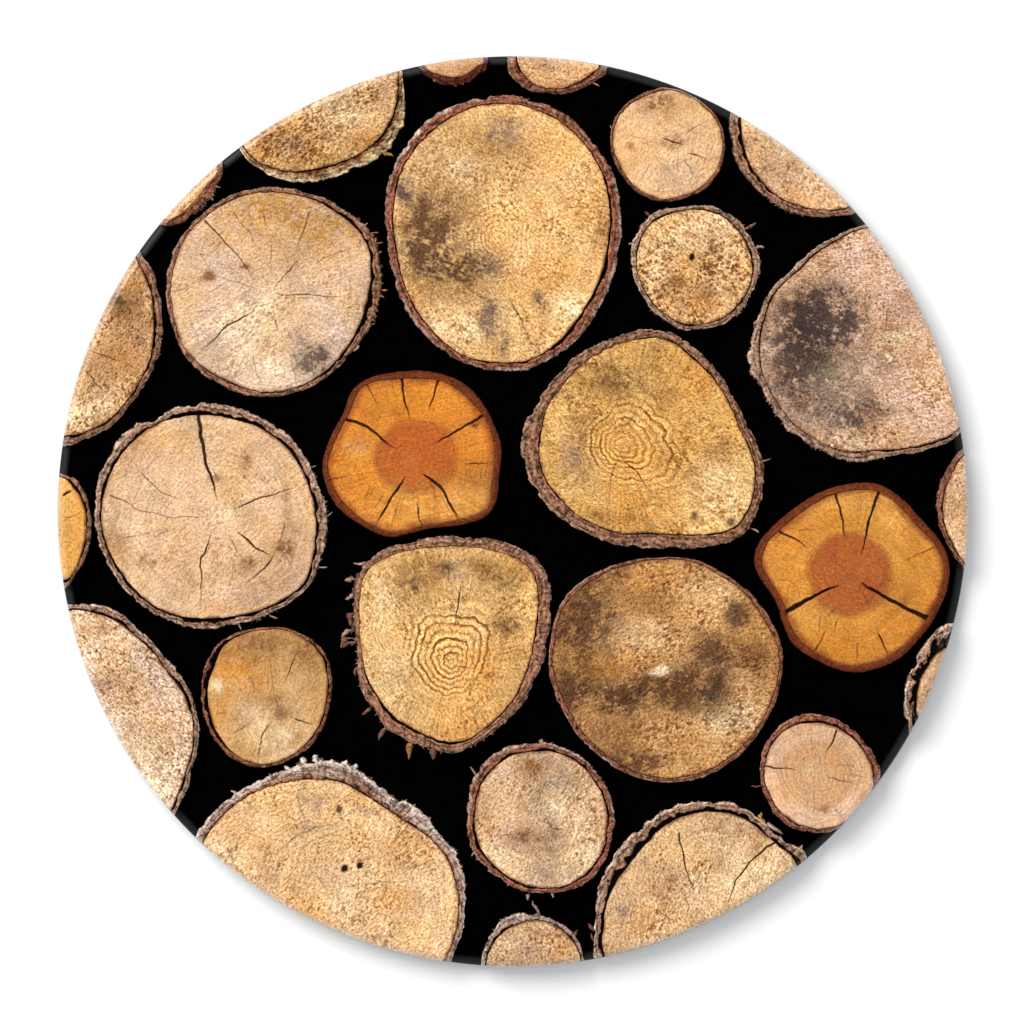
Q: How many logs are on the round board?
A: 27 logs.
